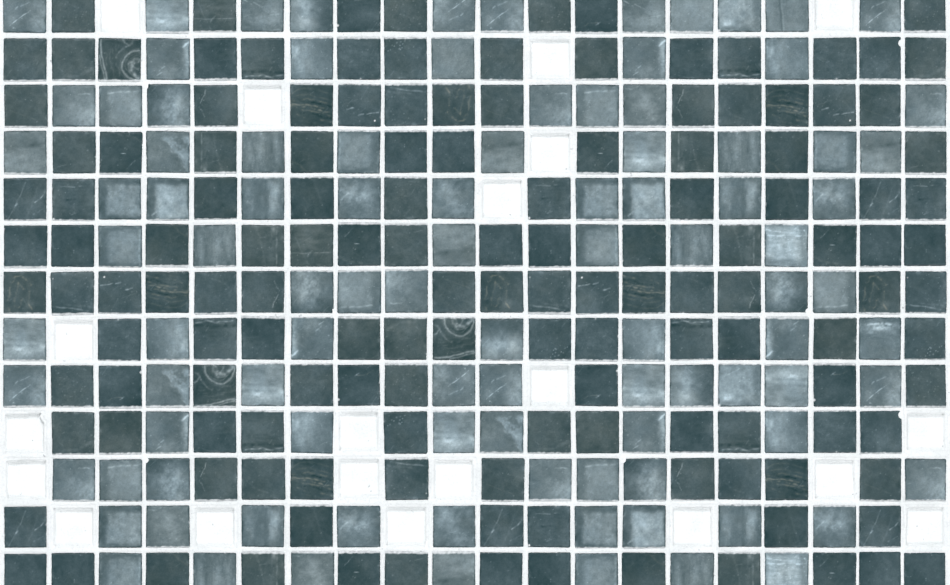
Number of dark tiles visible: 142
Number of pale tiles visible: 98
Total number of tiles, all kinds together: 240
